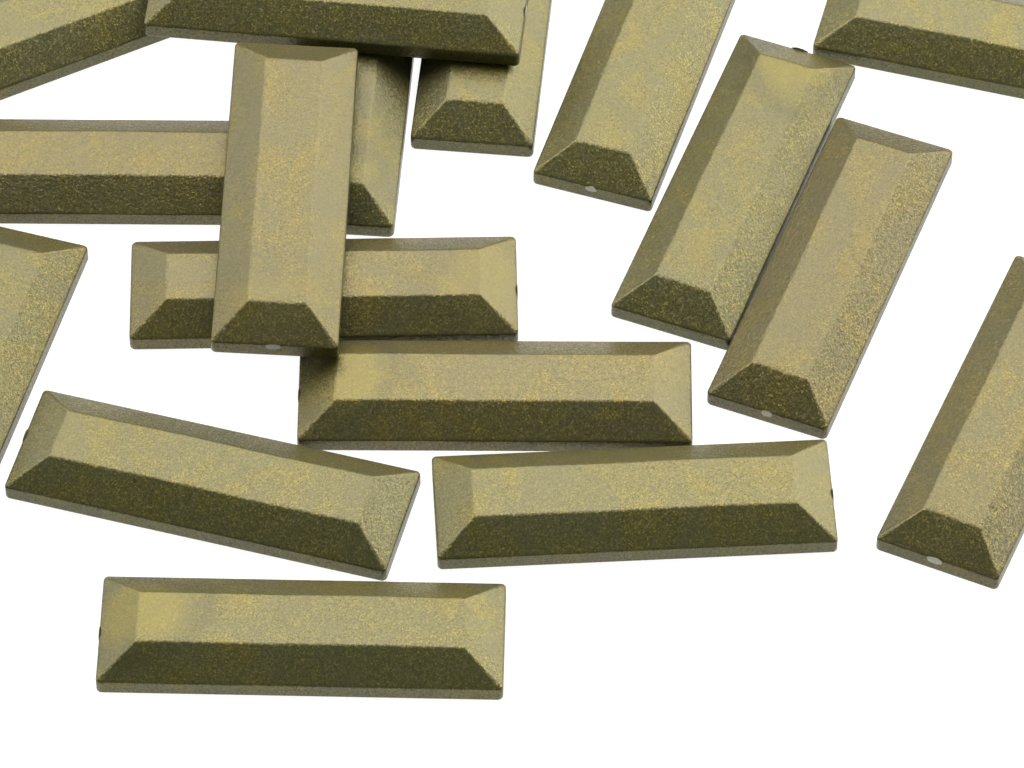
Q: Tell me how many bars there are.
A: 17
